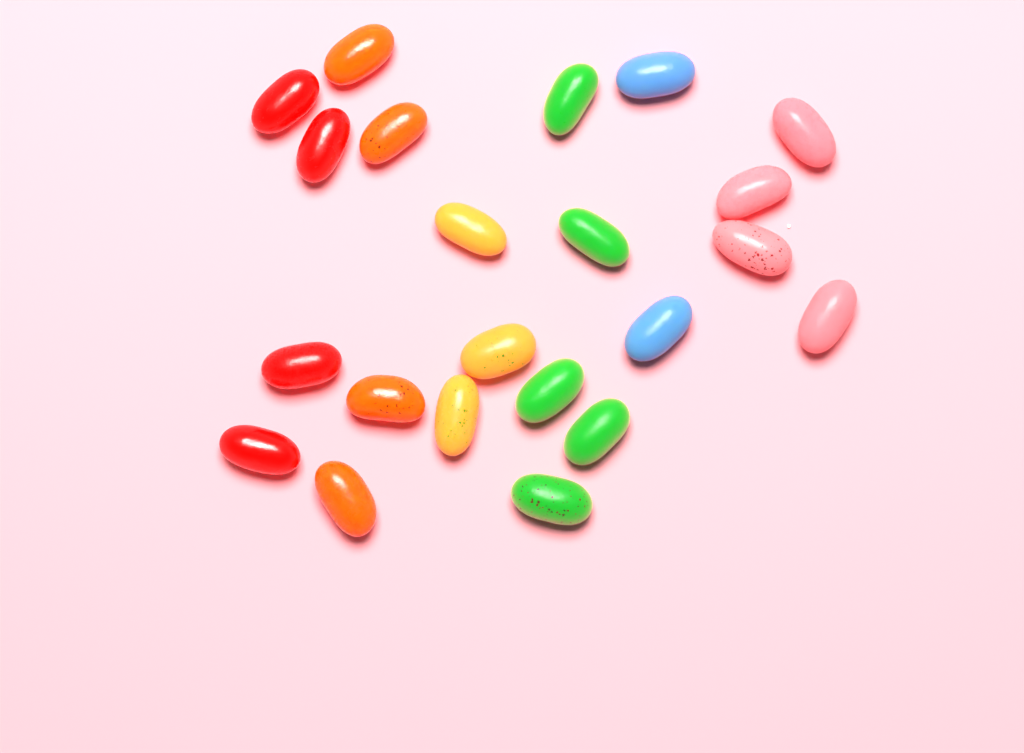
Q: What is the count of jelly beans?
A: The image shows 22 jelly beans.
